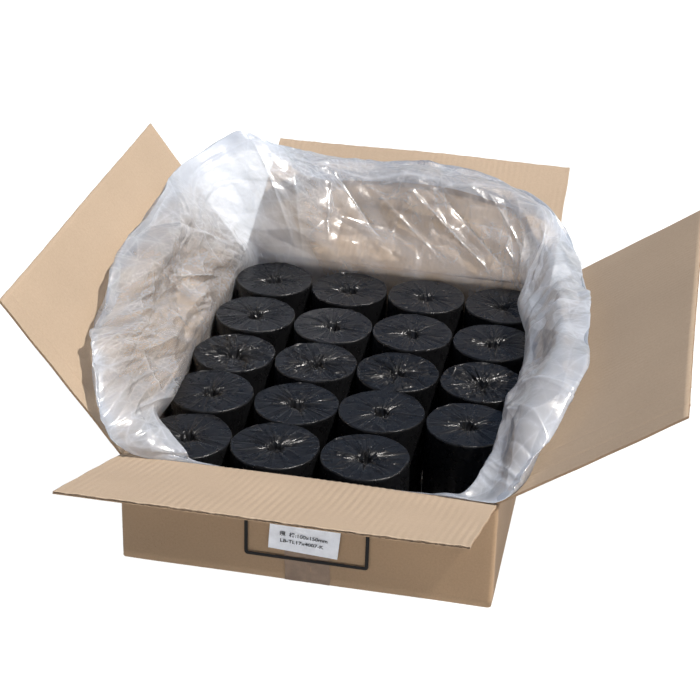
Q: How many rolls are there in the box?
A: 19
